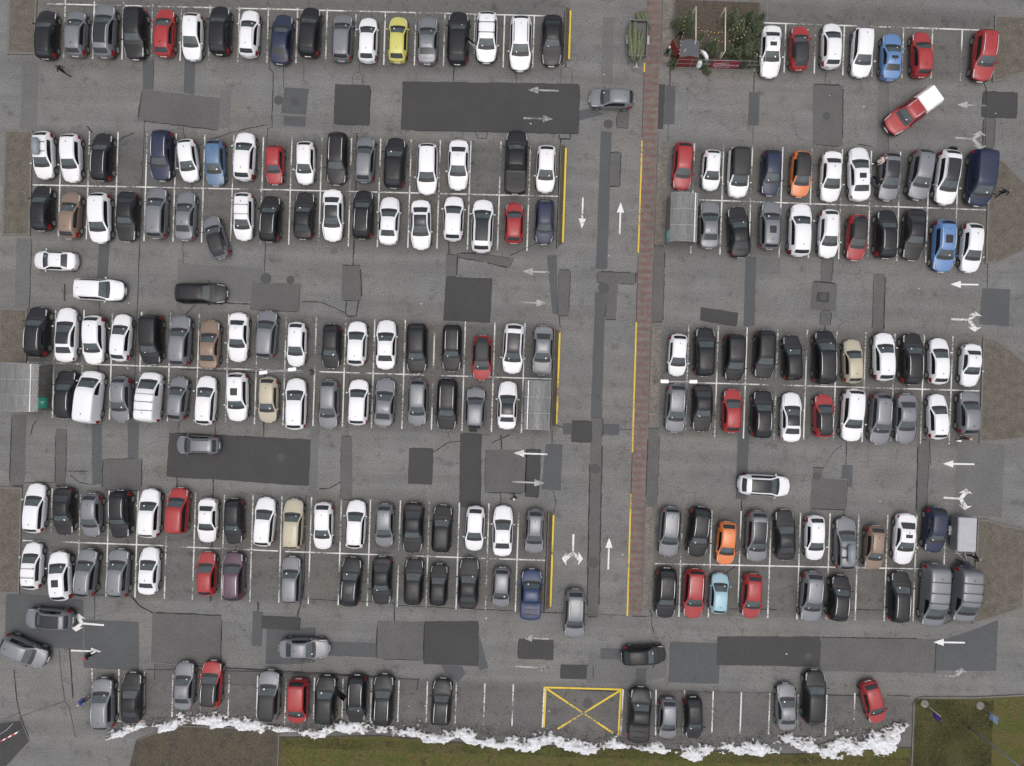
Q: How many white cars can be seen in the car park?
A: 69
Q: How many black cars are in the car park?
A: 58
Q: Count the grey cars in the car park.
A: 49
